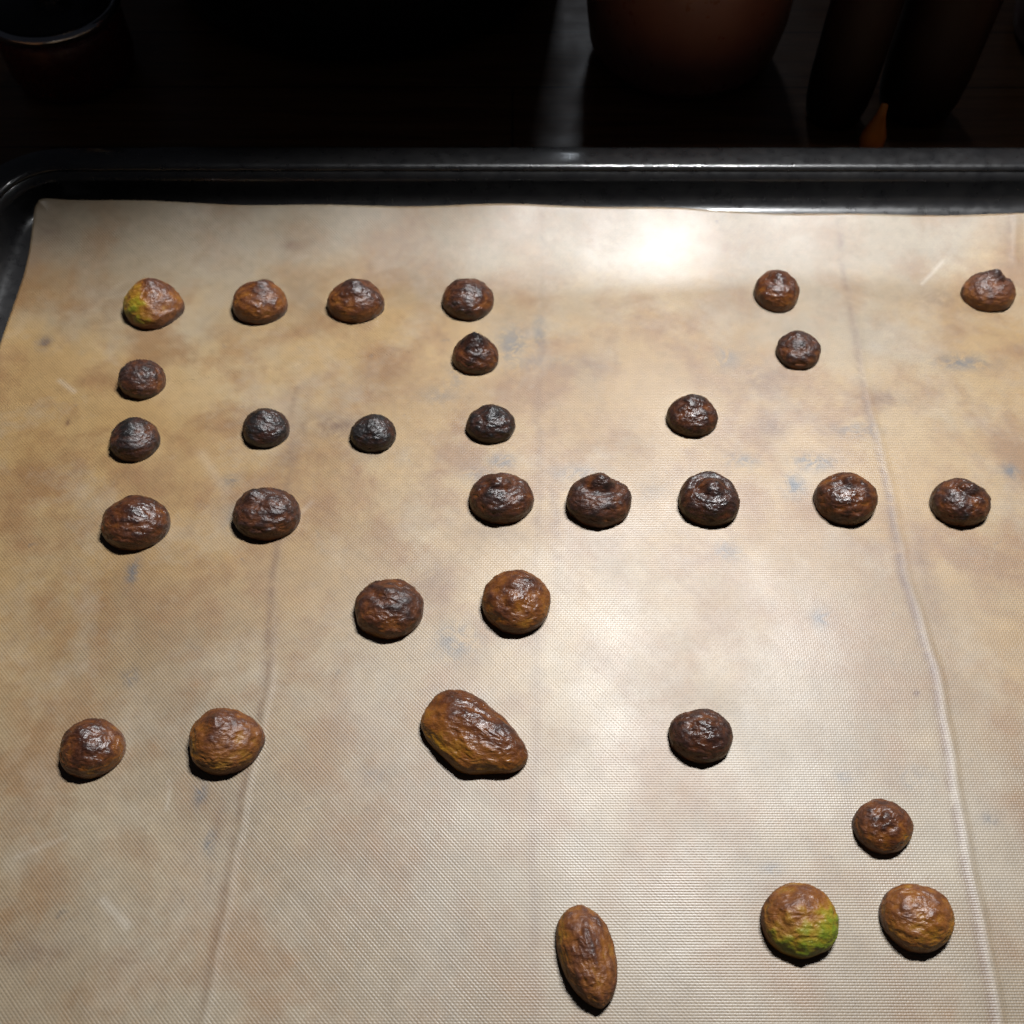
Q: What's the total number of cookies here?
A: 31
